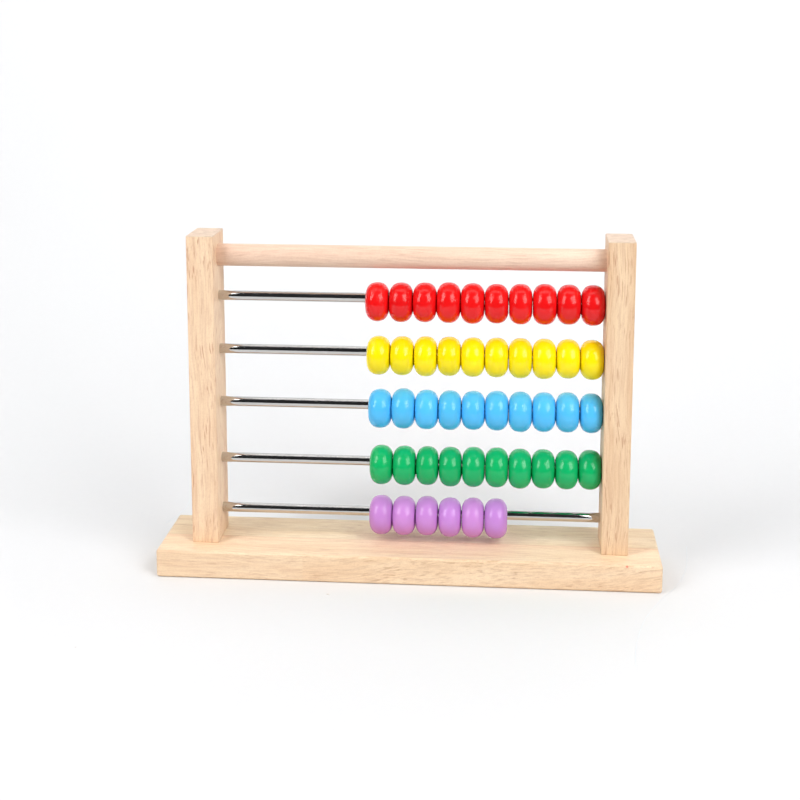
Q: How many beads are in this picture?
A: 46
